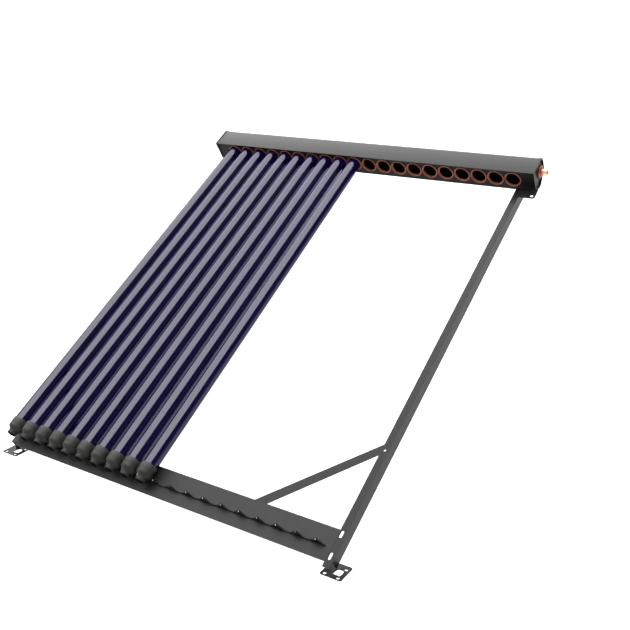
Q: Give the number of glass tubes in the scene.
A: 10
